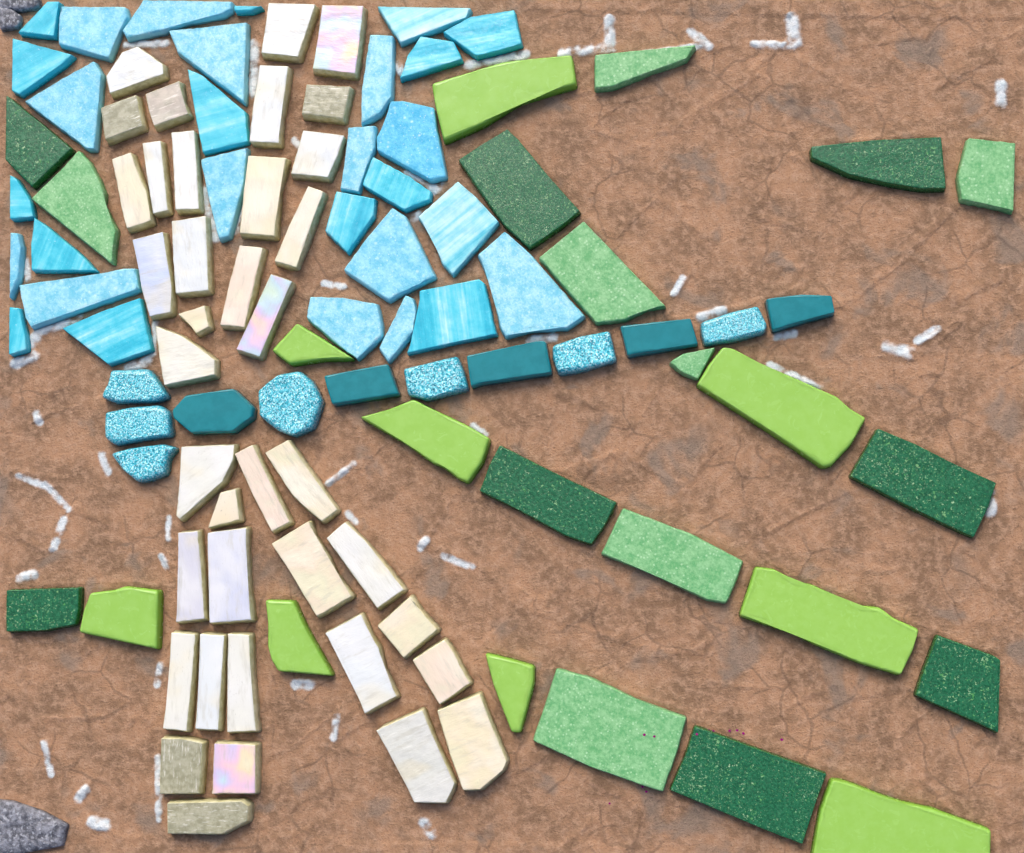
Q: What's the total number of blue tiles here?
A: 29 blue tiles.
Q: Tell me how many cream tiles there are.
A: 38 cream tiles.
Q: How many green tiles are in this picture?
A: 24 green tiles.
